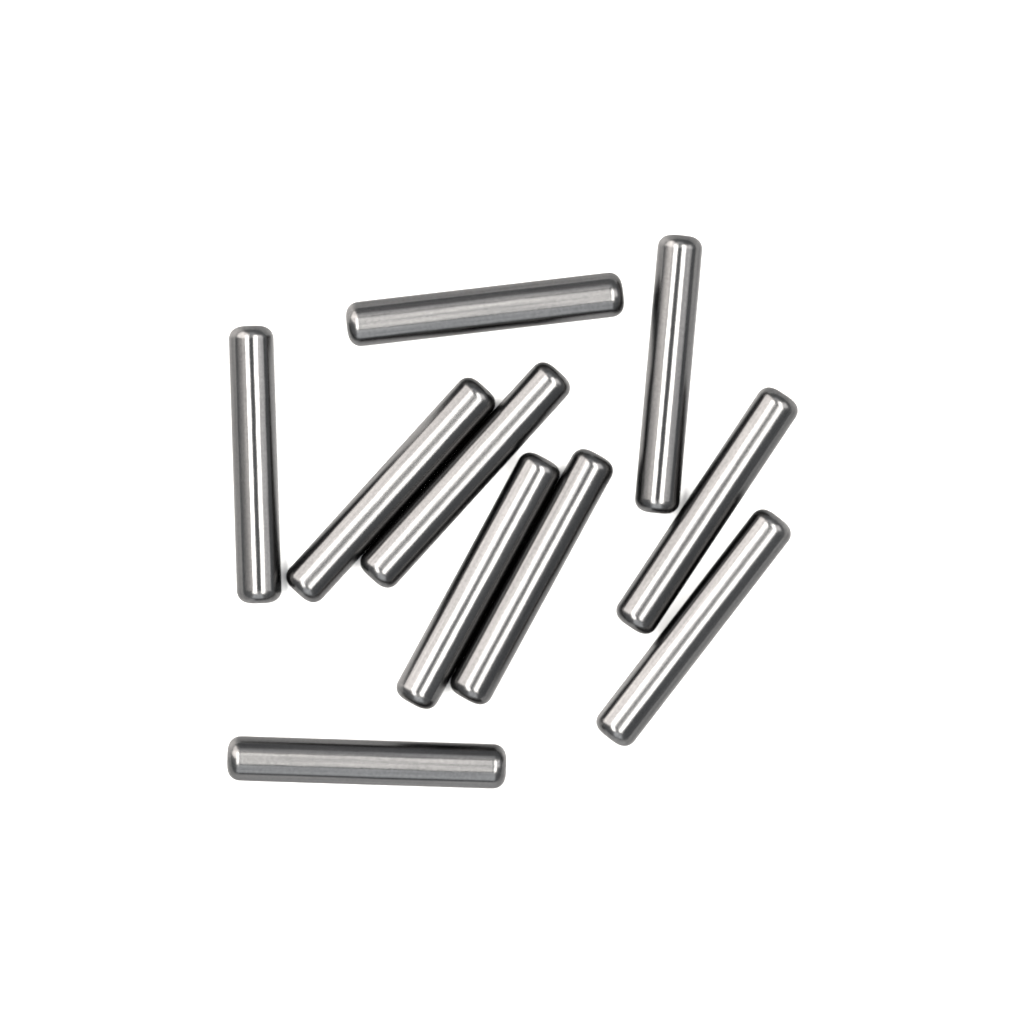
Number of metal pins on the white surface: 10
